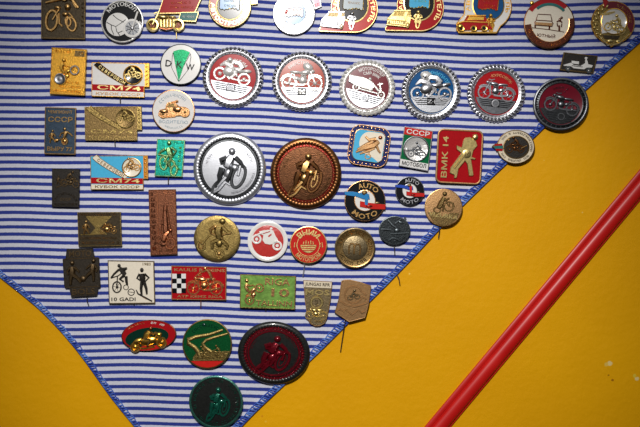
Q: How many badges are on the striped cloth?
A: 52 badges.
